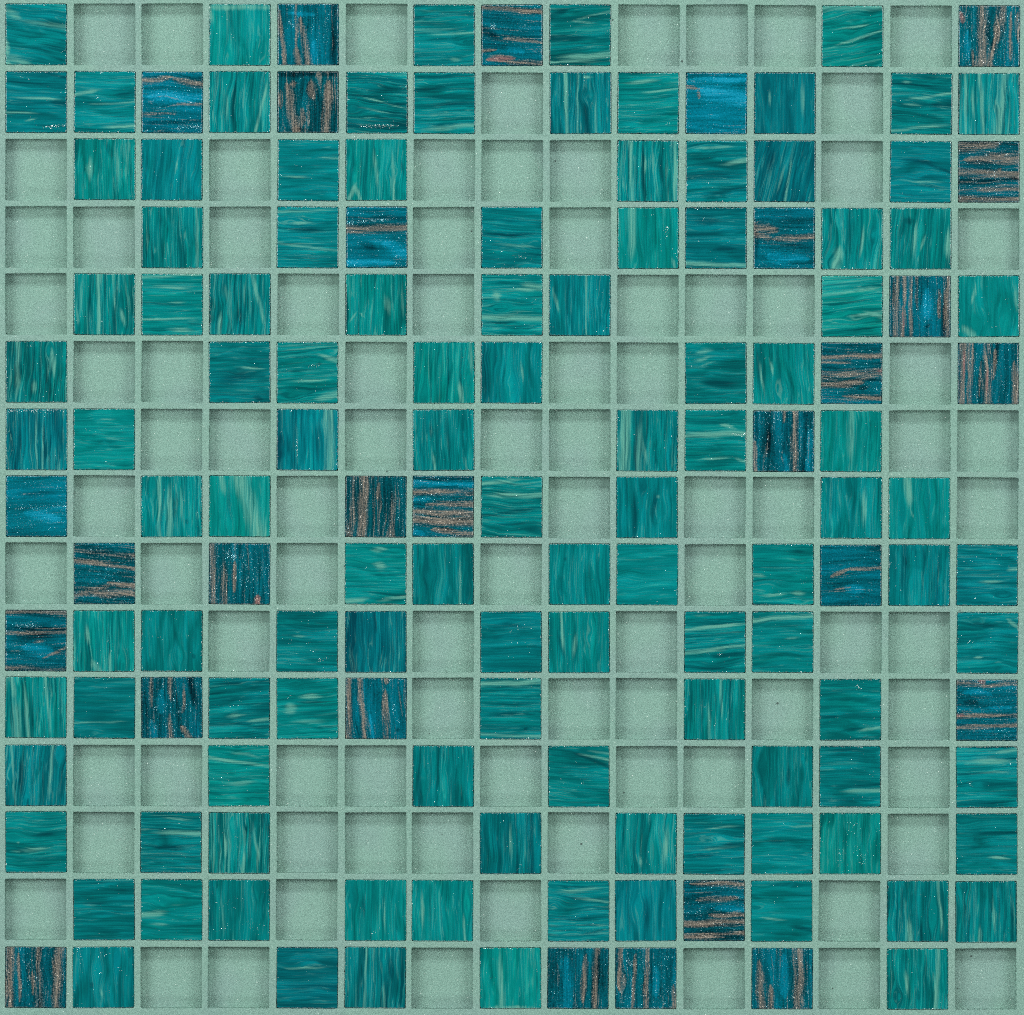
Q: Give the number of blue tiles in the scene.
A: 28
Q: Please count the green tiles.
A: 112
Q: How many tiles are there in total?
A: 140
